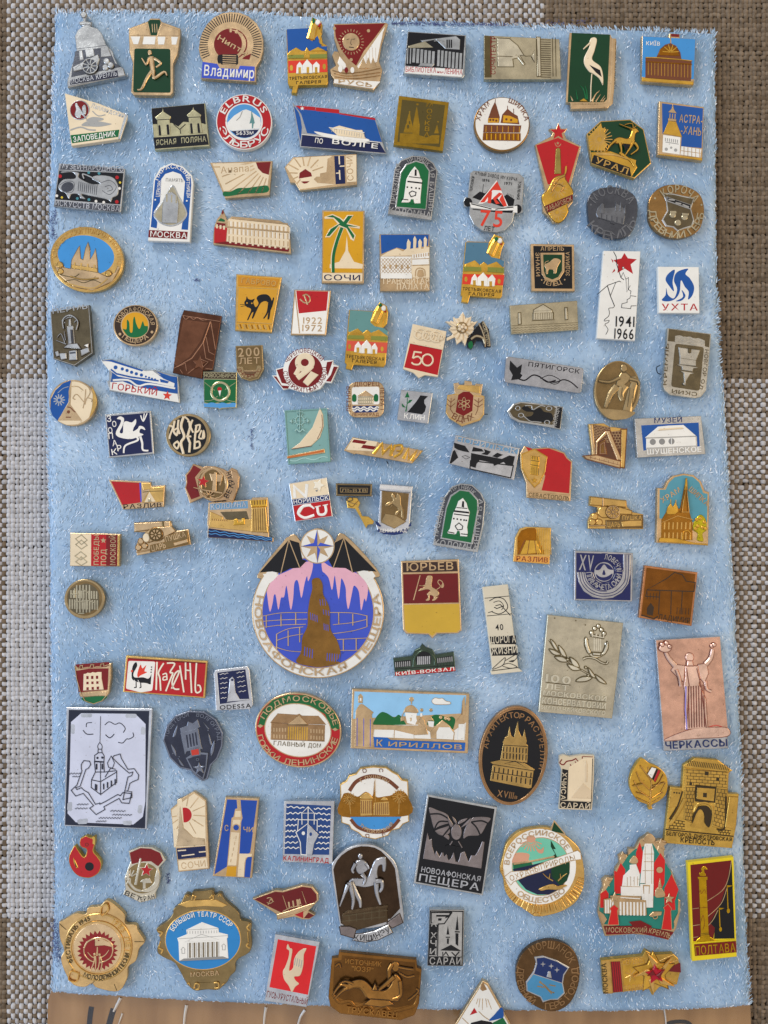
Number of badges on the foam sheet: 115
